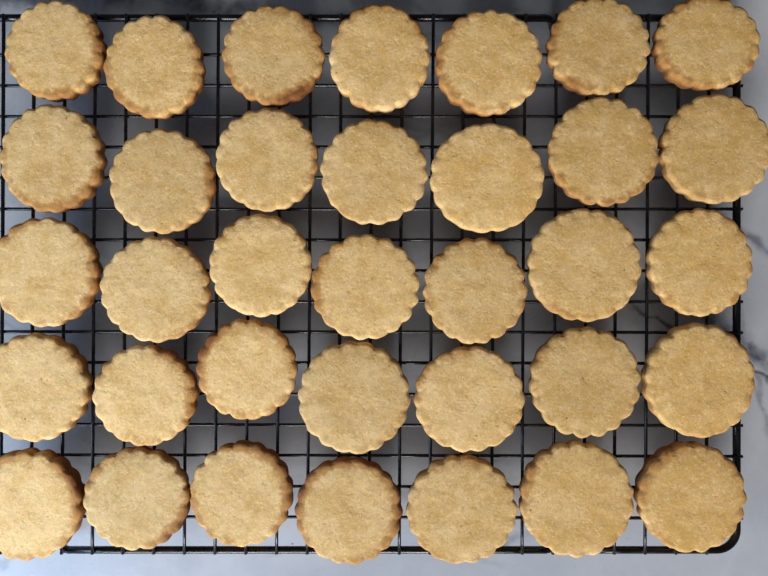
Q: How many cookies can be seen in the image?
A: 35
